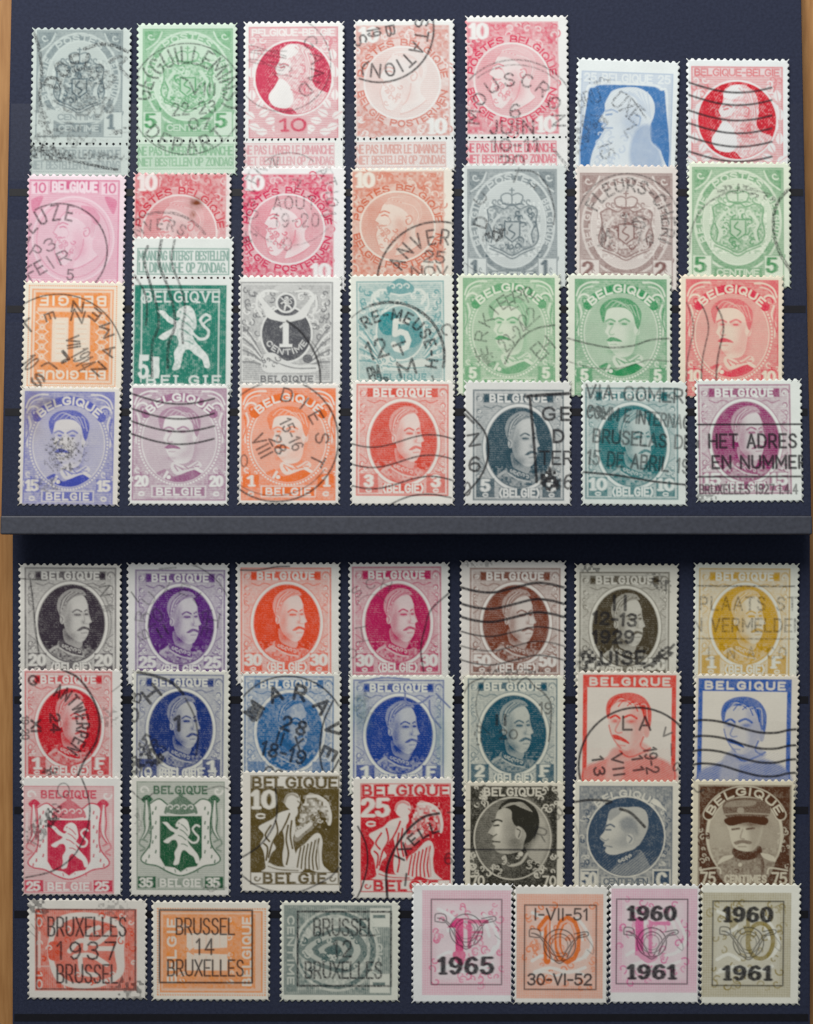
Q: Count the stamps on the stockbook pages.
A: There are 56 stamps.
